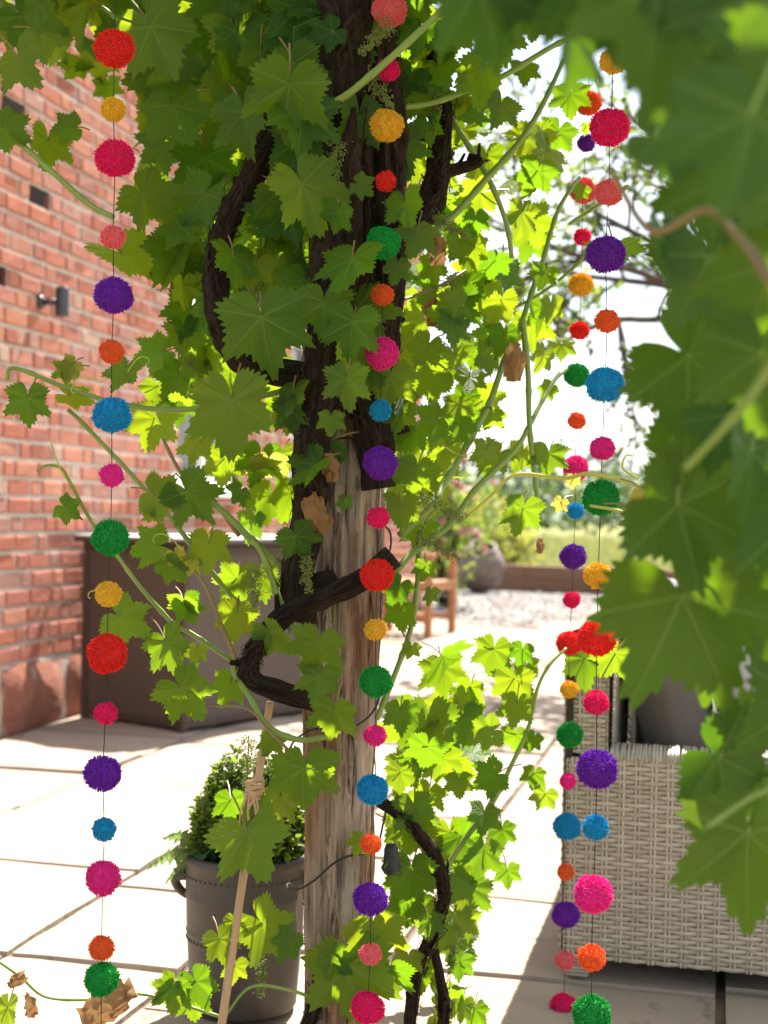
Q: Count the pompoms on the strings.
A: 73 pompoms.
